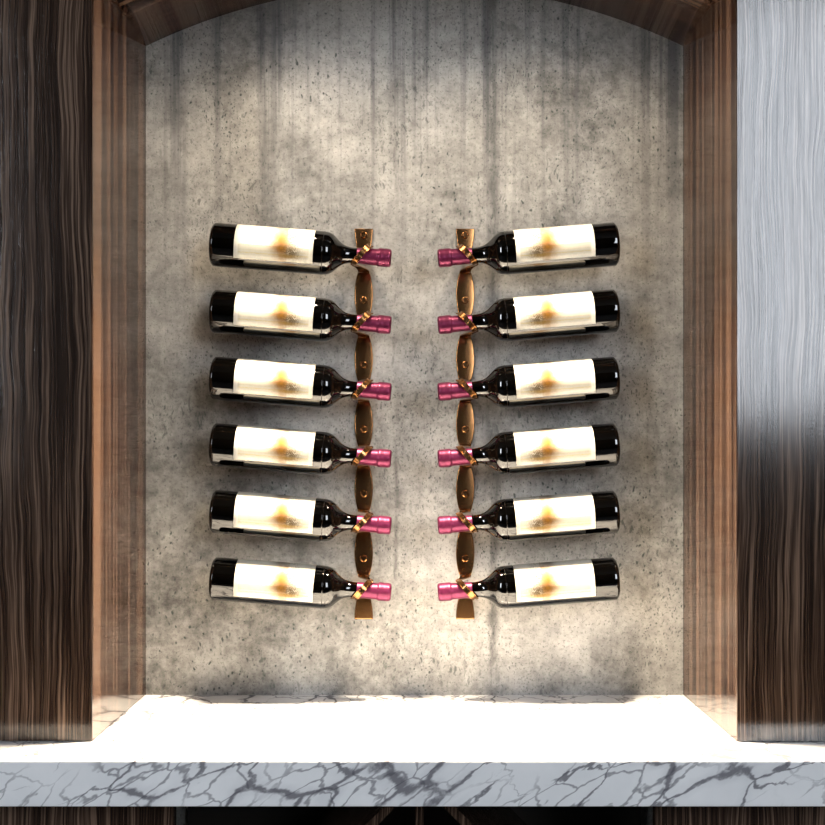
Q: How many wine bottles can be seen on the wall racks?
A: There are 12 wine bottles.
